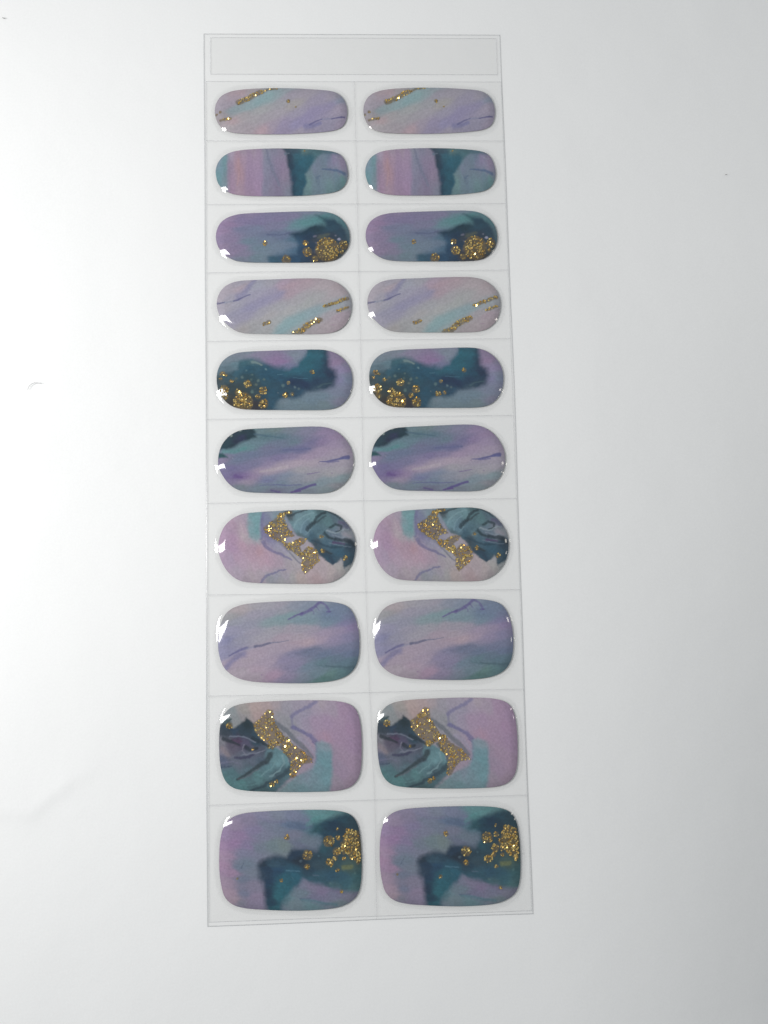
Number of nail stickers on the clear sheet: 20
